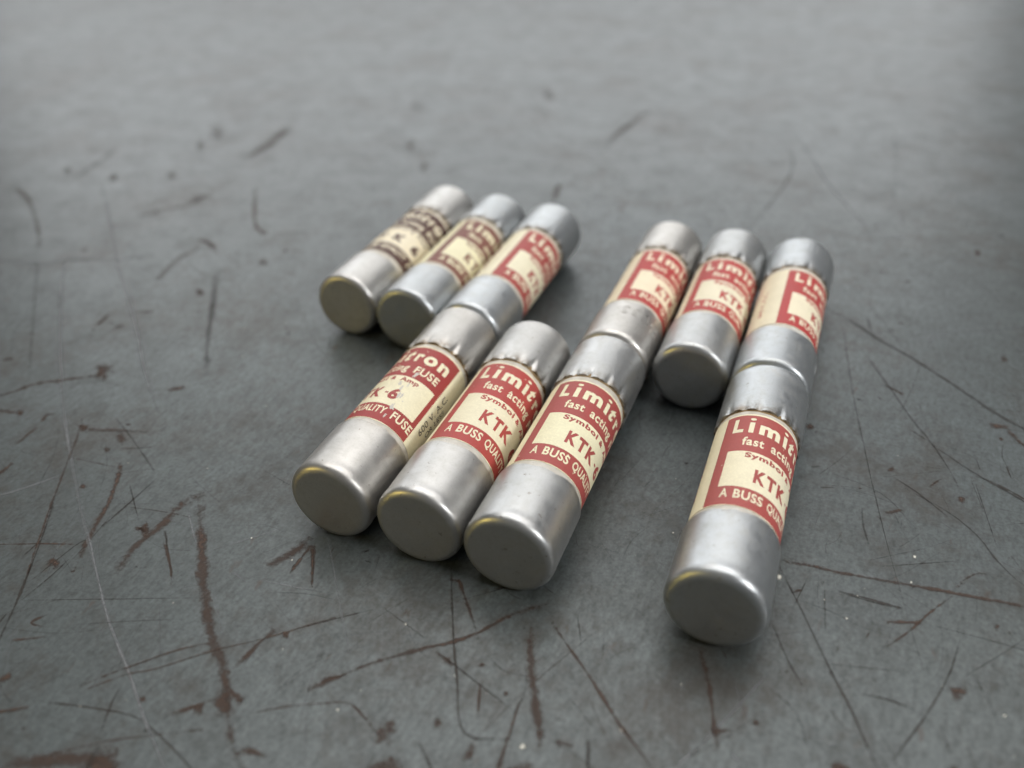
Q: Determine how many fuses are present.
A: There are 10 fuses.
